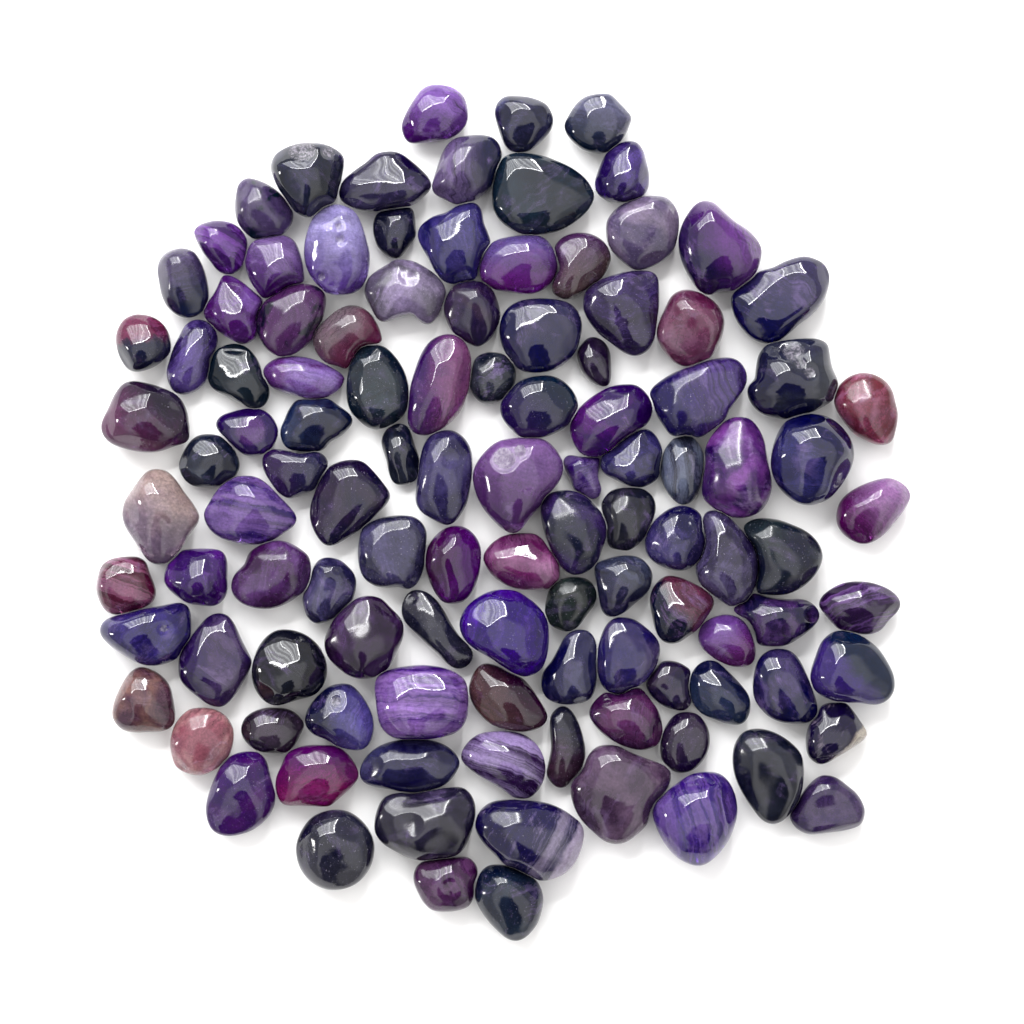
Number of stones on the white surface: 111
